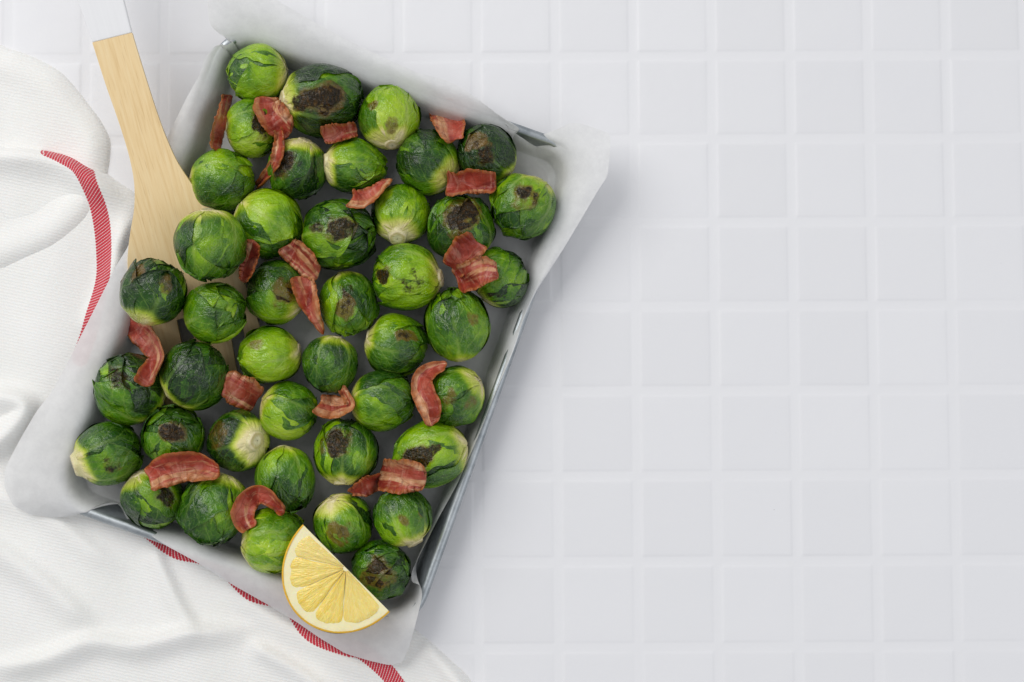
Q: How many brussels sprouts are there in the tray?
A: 42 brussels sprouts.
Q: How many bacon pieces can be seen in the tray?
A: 20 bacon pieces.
